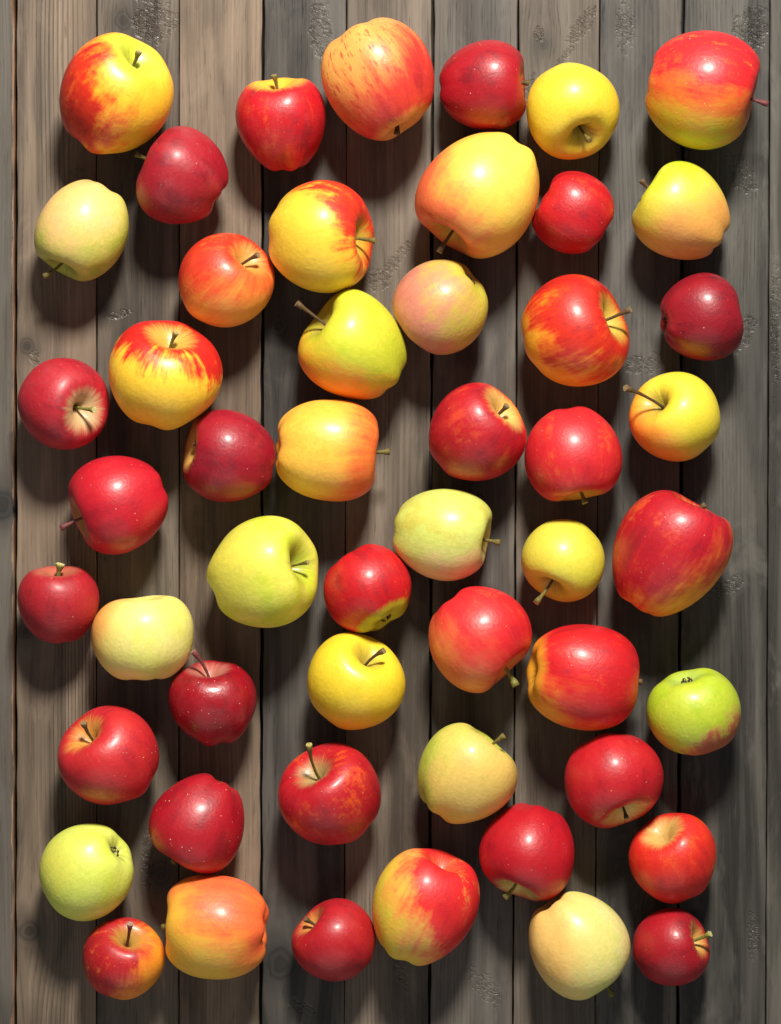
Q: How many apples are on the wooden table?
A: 51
